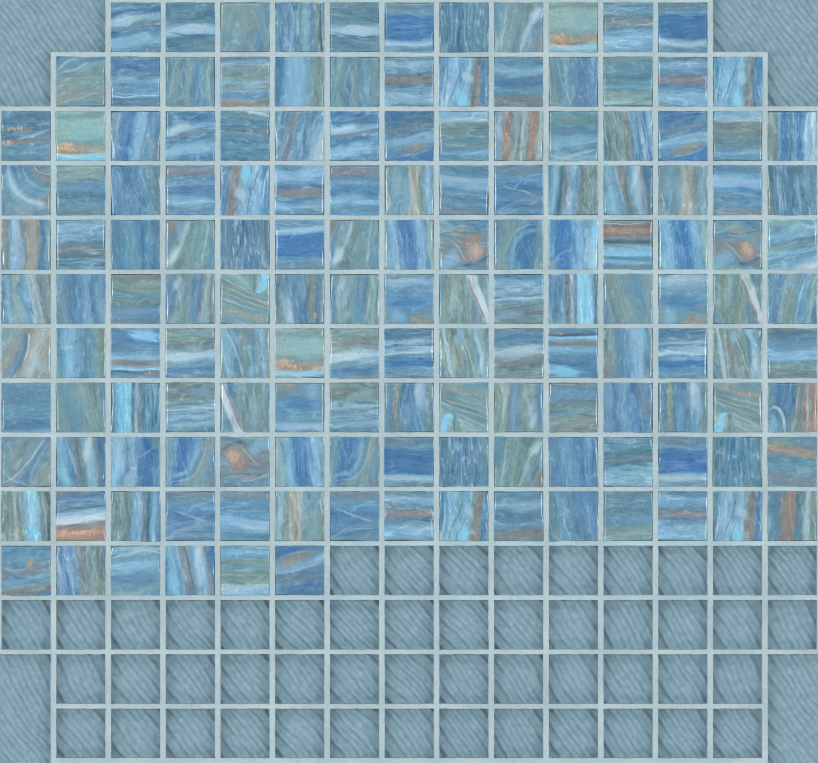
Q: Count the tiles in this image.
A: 150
